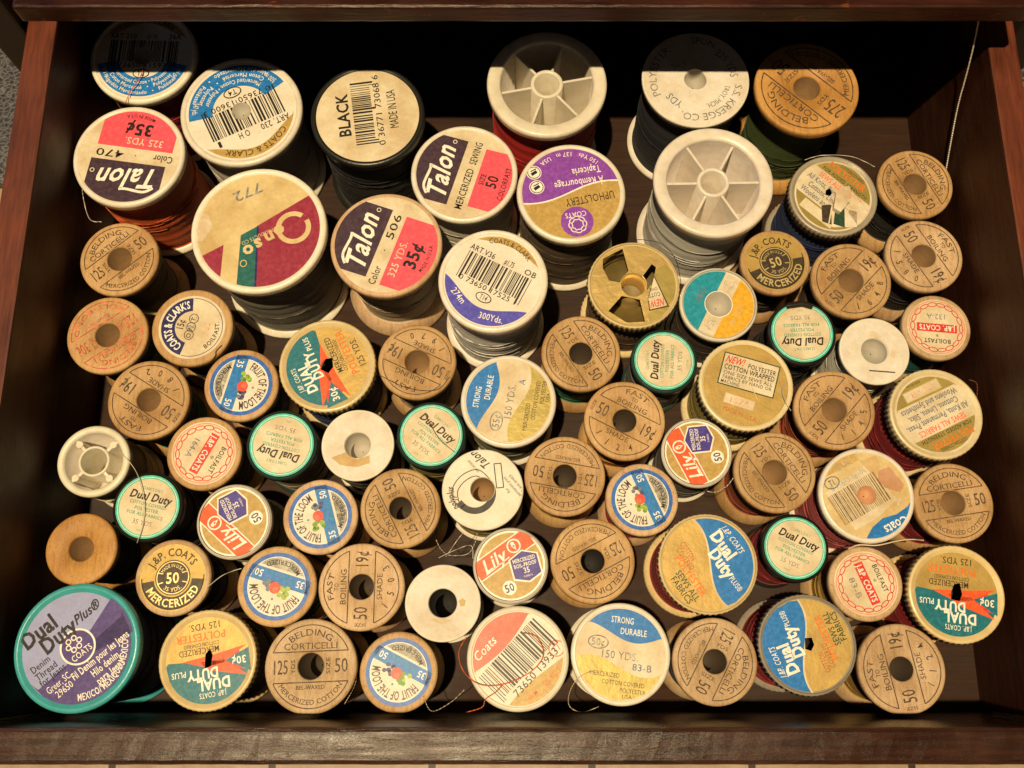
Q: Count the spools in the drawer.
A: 73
